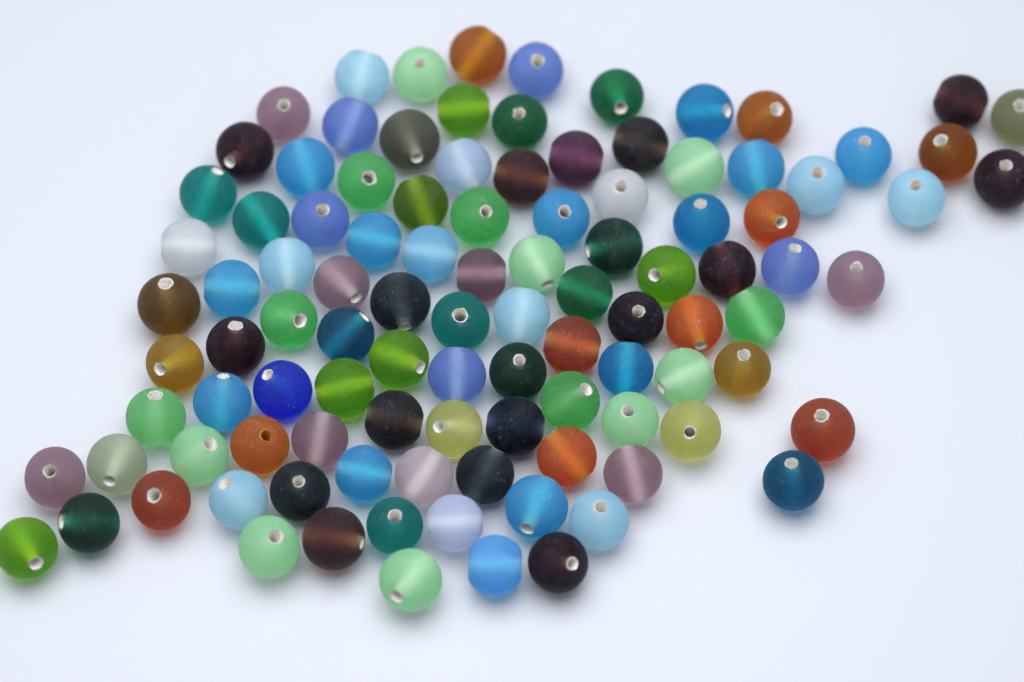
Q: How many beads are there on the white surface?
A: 105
